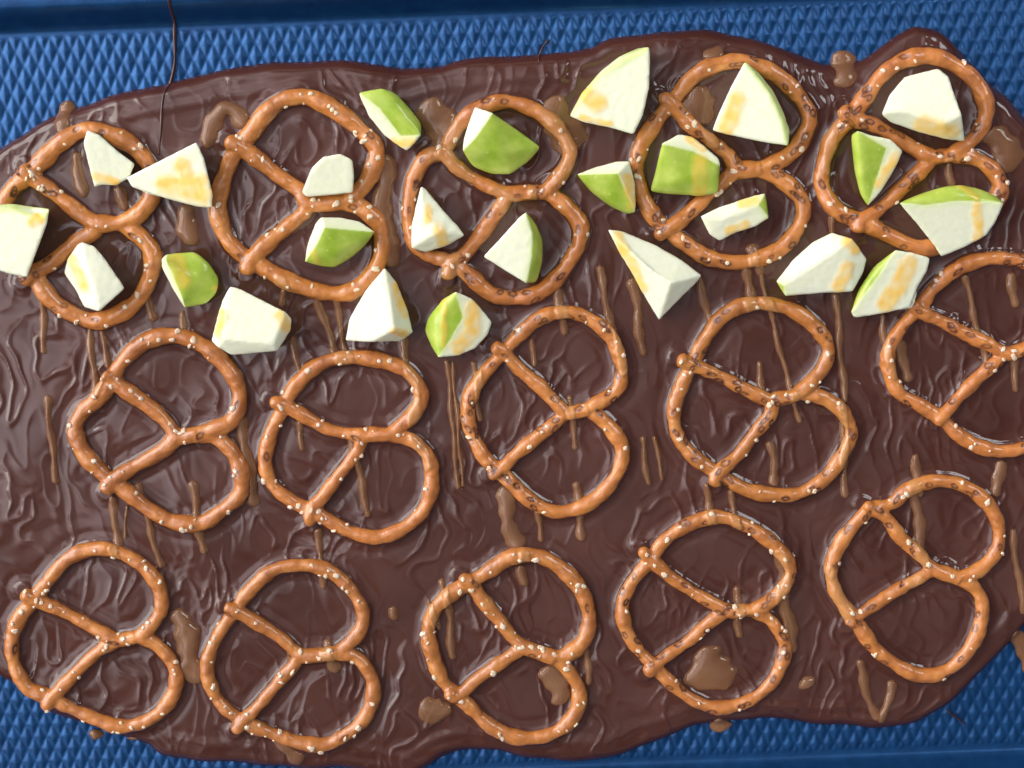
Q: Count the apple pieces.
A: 25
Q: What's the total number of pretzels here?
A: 15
